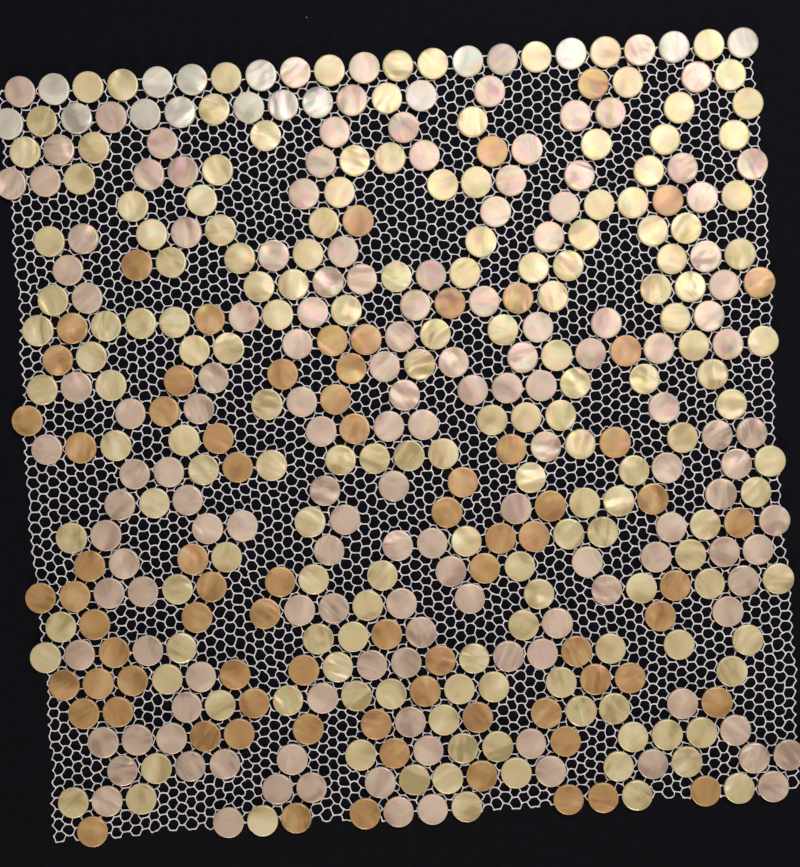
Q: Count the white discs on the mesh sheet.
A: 17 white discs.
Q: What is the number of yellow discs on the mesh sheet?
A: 160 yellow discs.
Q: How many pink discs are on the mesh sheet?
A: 142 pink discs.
